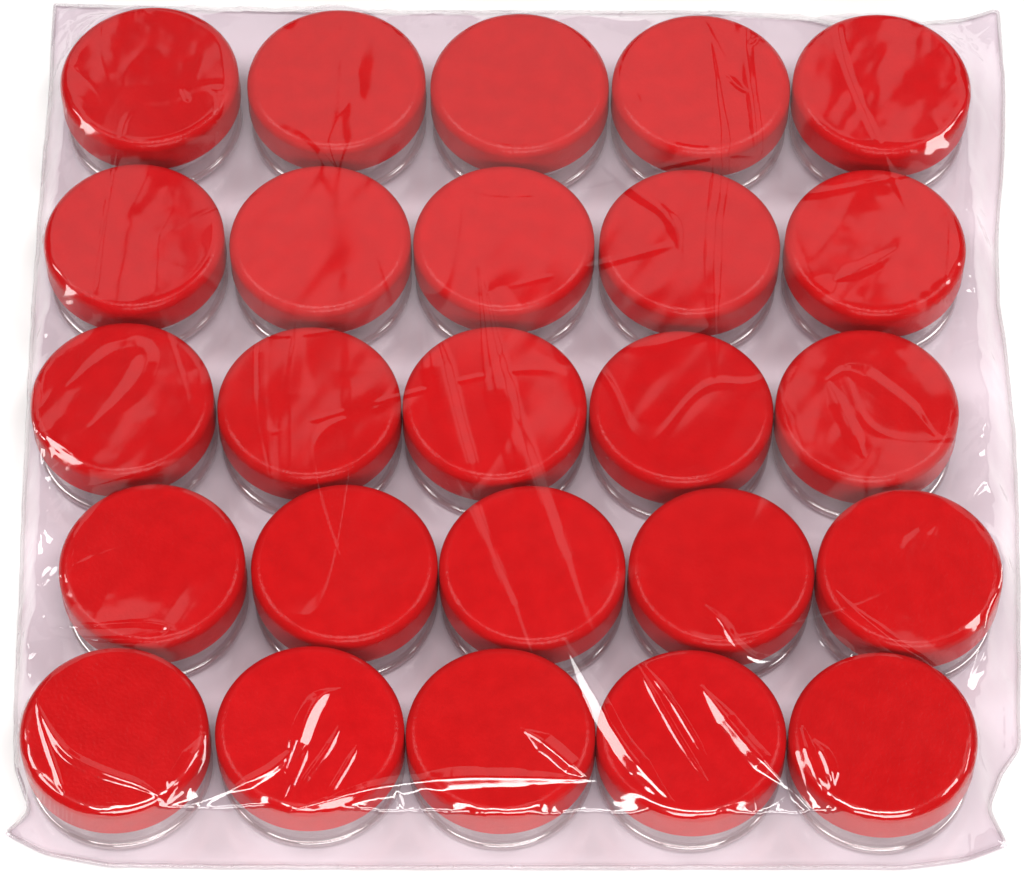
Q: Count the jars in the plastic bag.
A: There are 25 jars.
